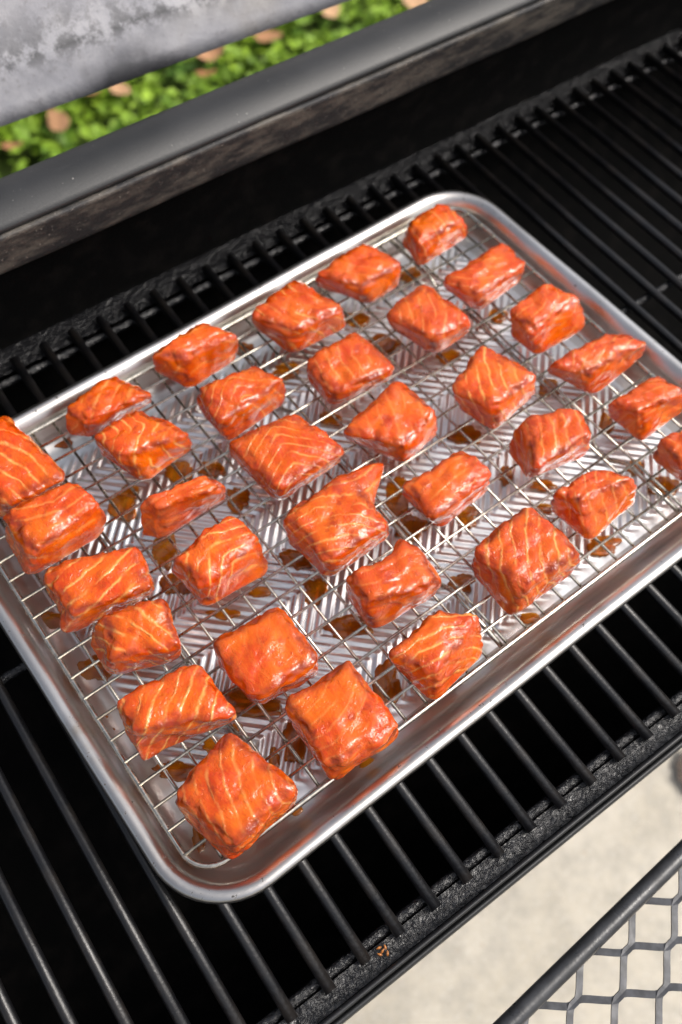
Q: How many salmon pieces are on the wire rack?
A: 34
